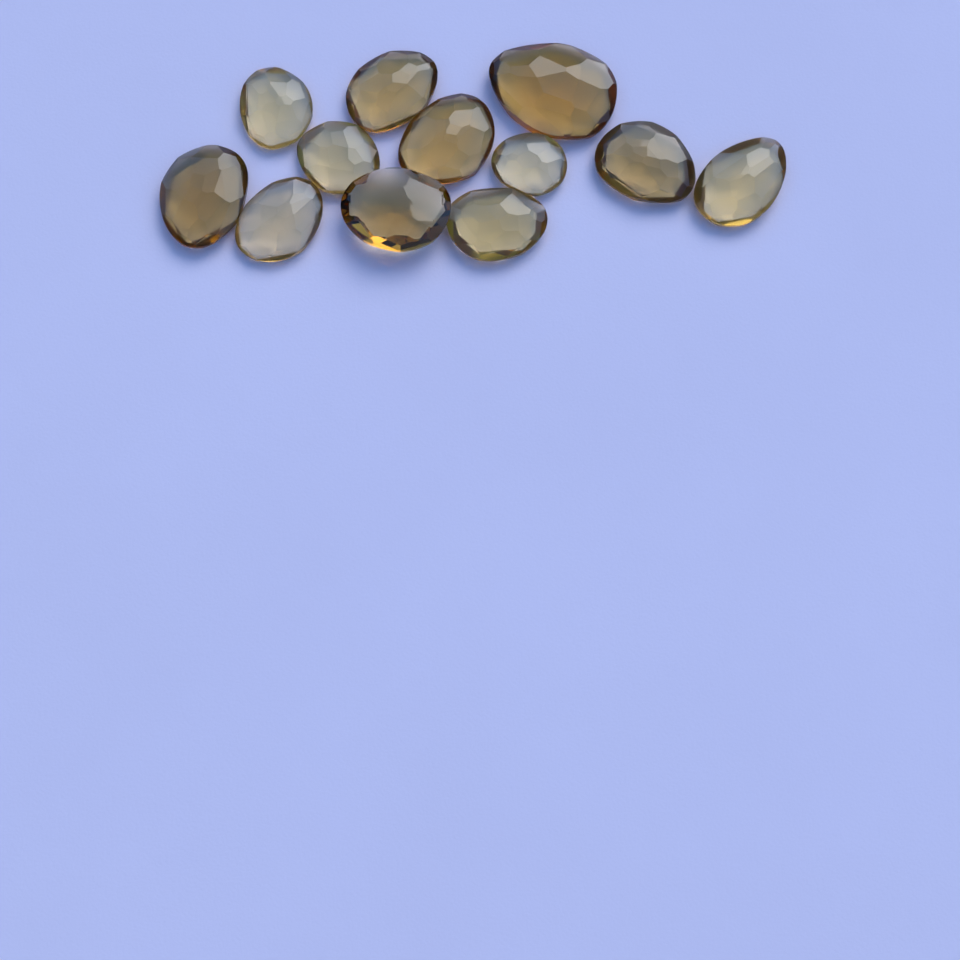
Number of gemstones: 12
